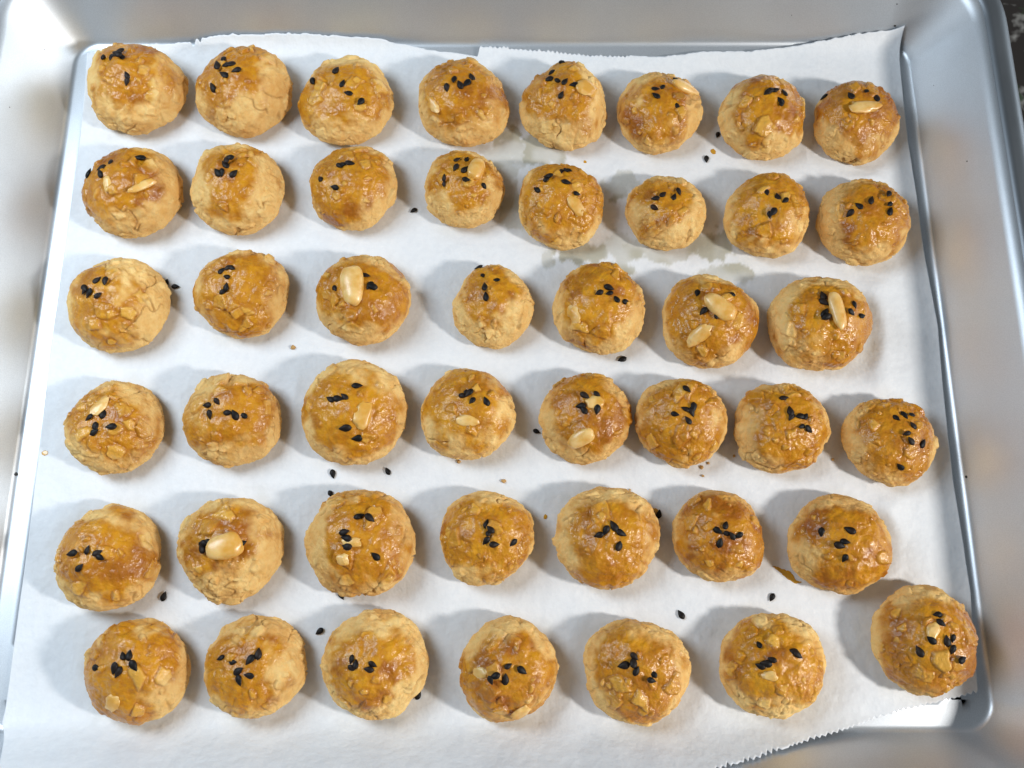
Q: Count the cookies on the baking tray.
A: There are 45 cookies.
